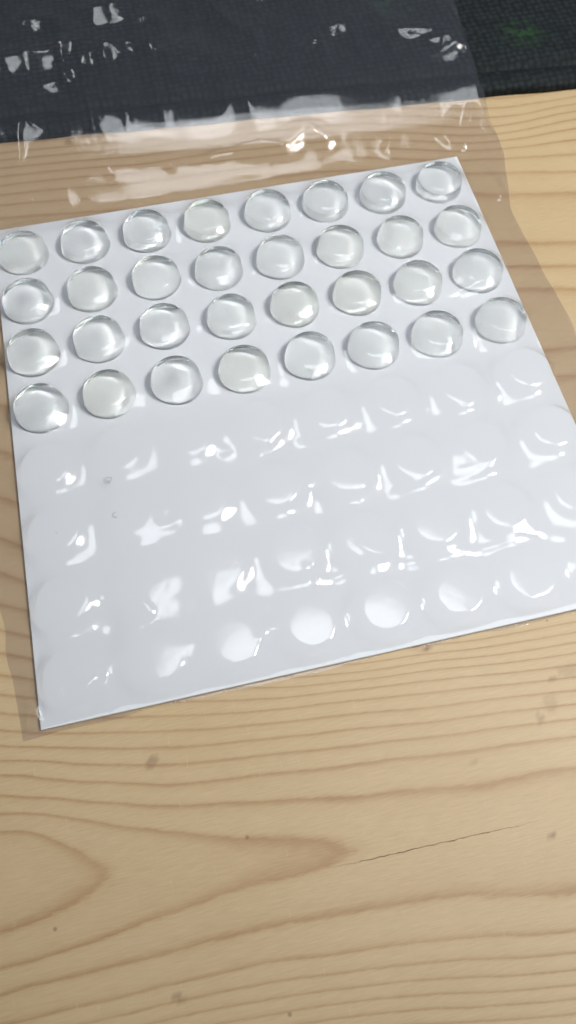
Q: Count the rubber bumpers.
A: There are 32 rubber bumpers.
